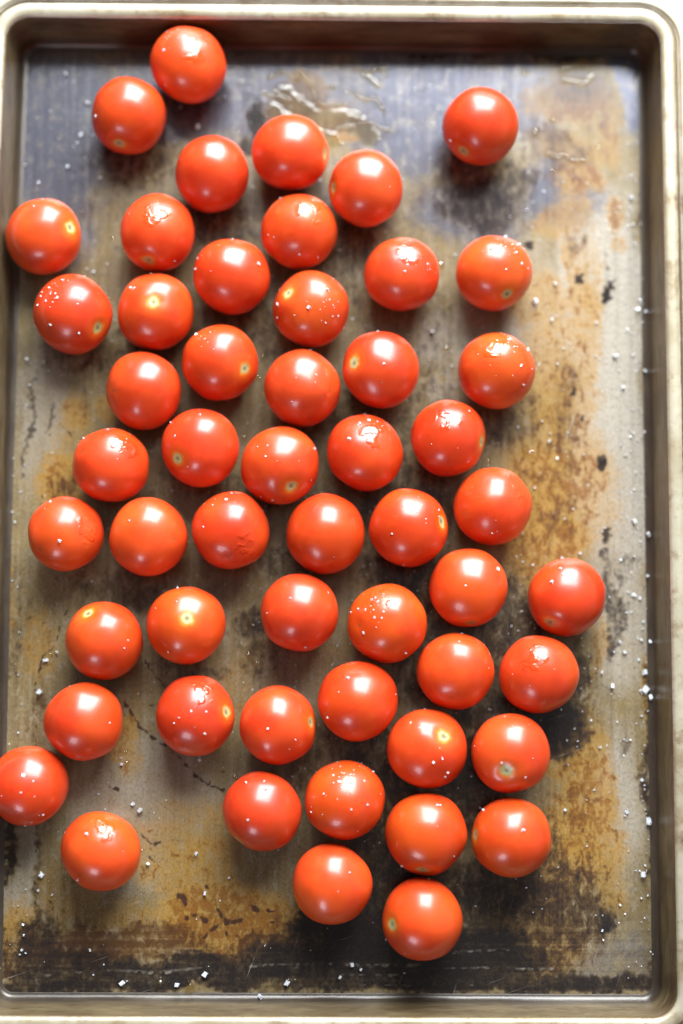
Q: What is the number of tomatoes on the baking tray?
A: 53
